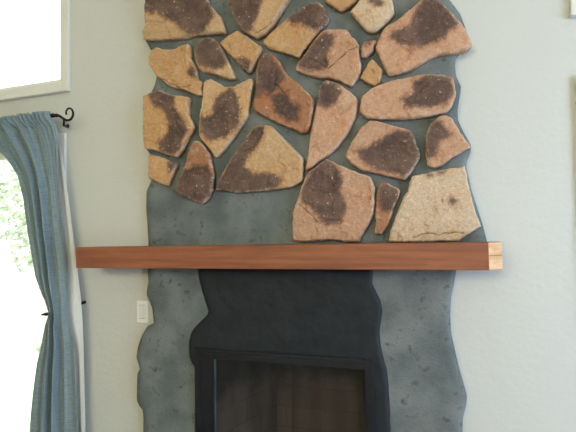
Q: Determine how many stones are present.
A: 25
